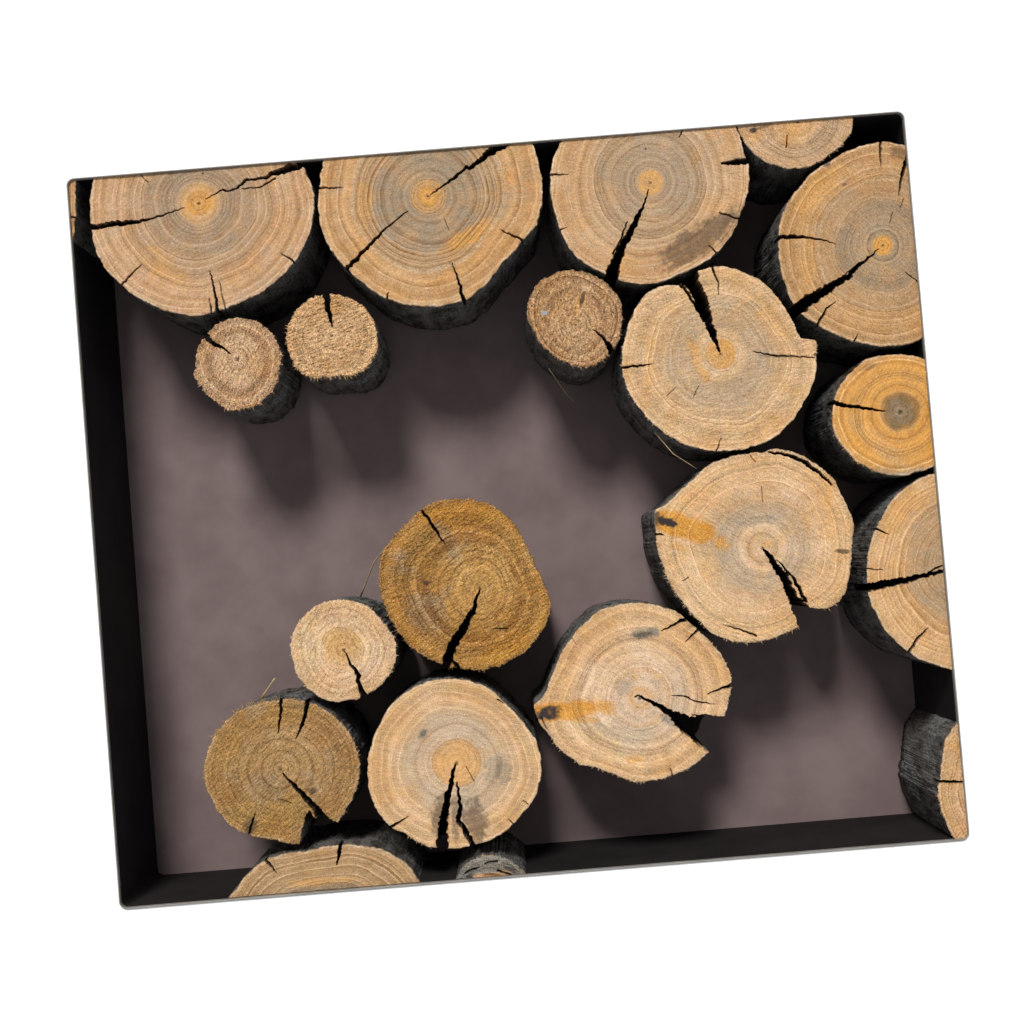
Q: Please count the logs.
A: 21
